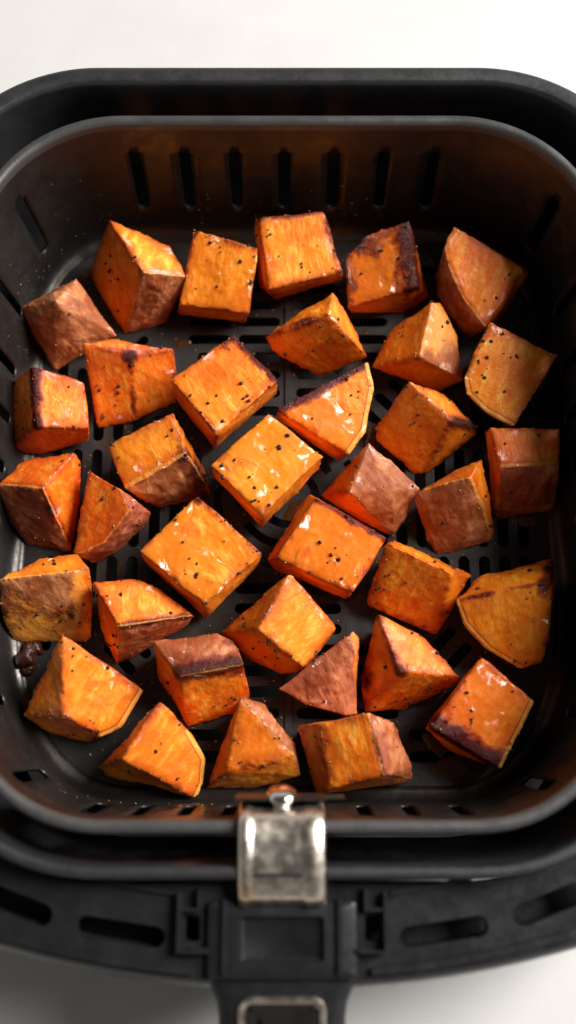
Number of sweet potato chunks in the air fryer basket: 36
